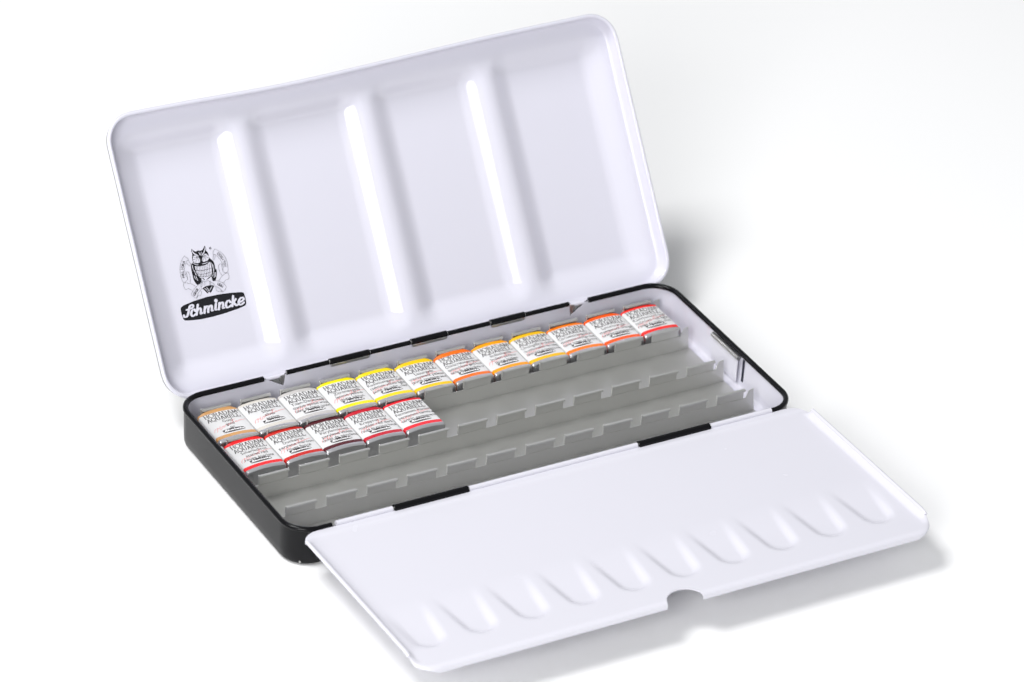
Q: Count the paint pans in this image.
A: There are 17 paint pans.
